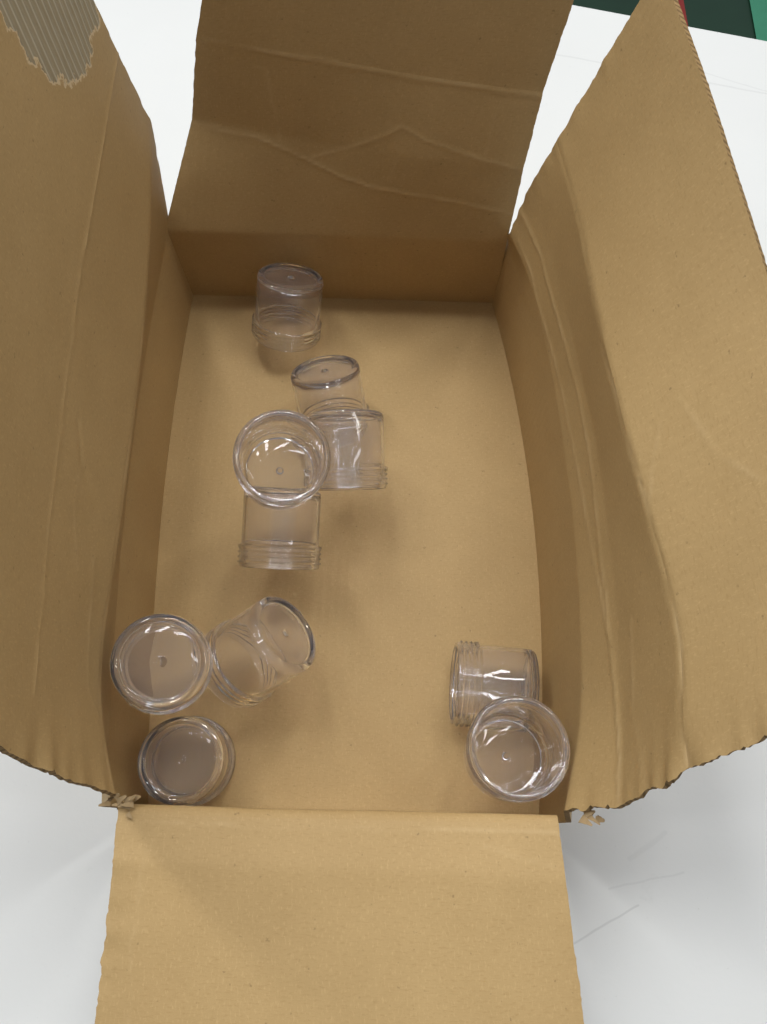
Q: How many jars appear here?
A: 10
